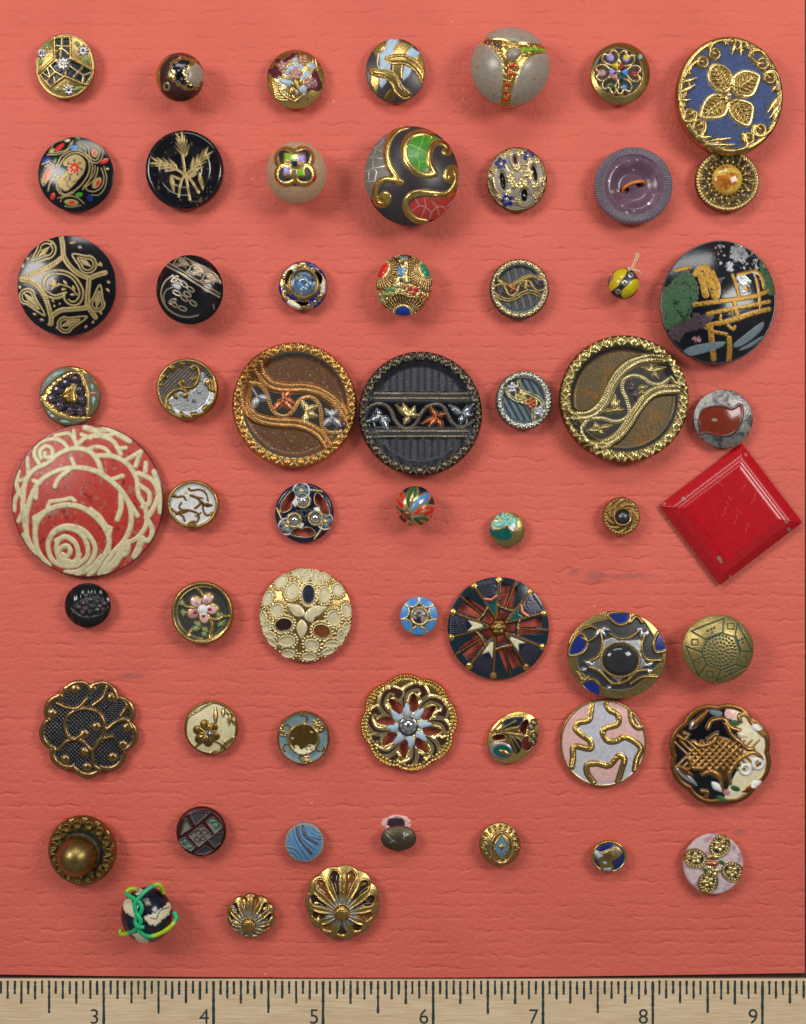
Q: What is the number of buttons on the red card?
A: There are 59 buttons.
